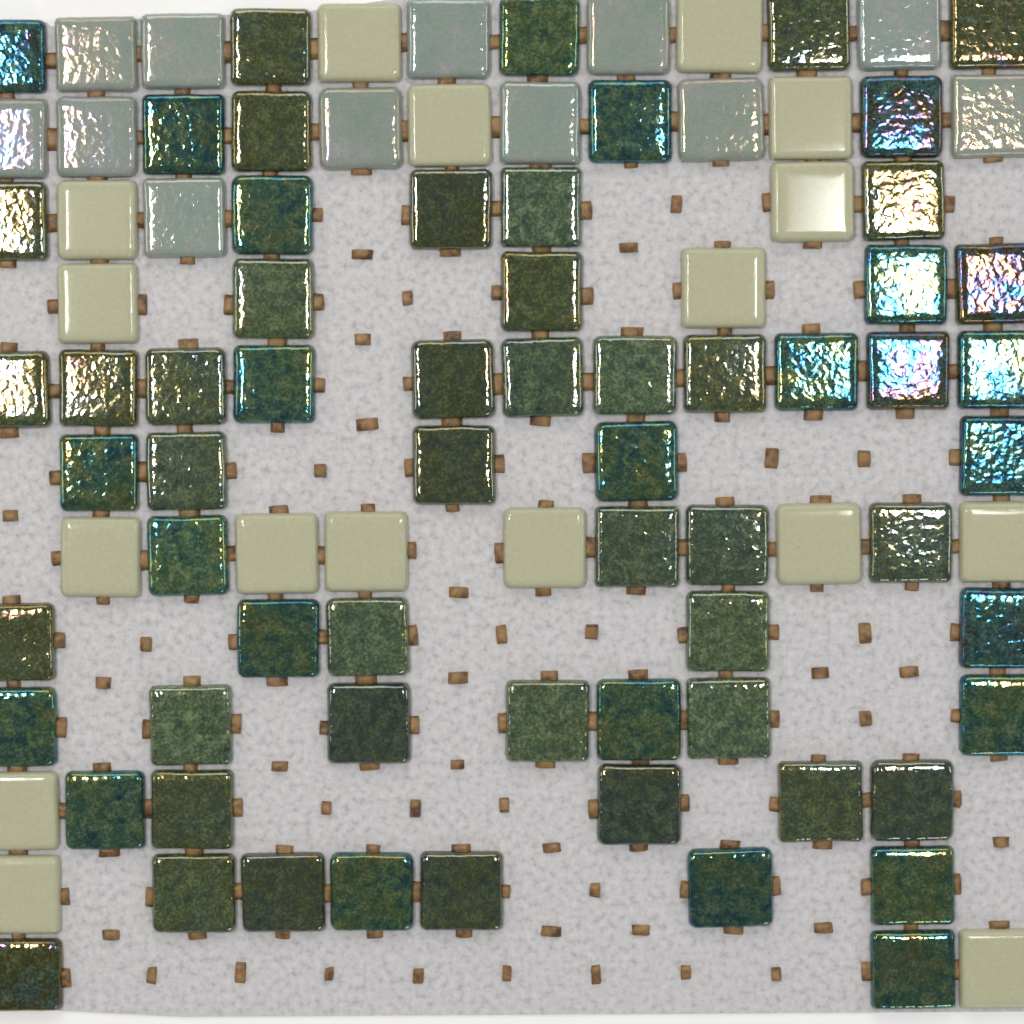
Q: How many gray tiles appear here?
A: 12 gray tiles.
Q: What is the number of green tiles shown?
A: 63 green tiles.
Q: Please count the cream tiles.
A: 17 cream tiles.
